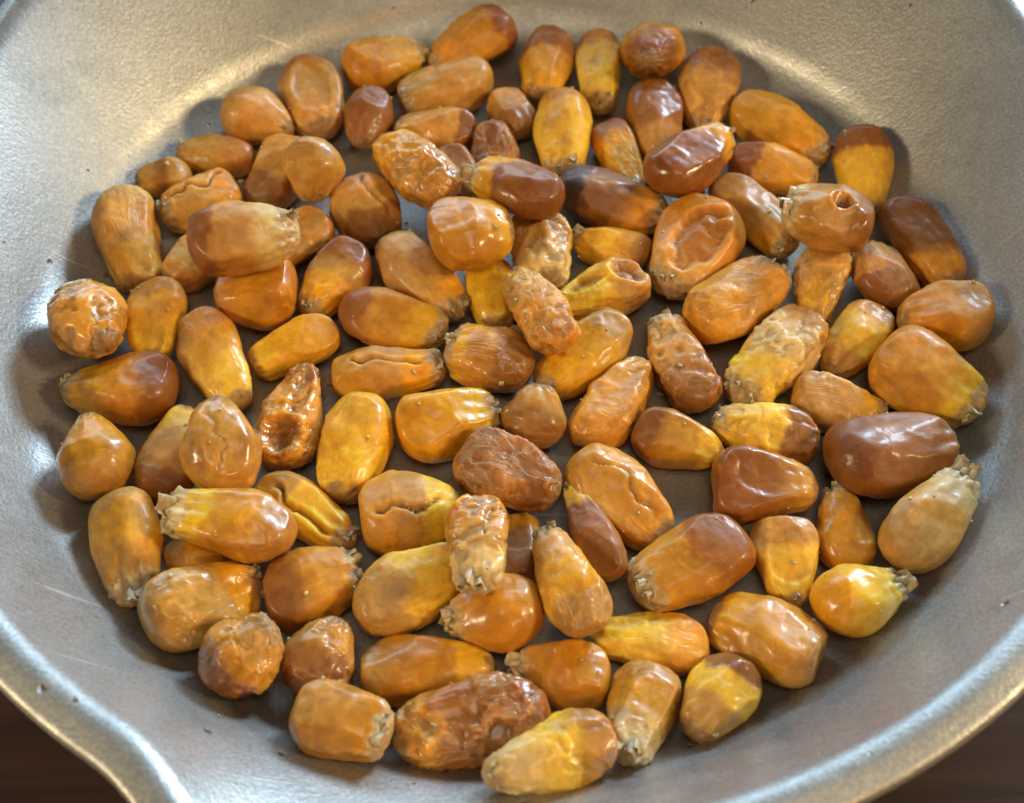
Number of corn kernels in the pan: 108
